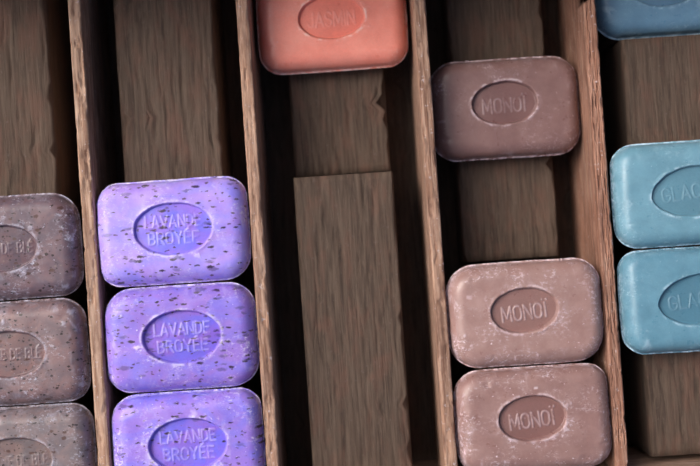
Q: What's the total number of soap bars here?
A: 13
